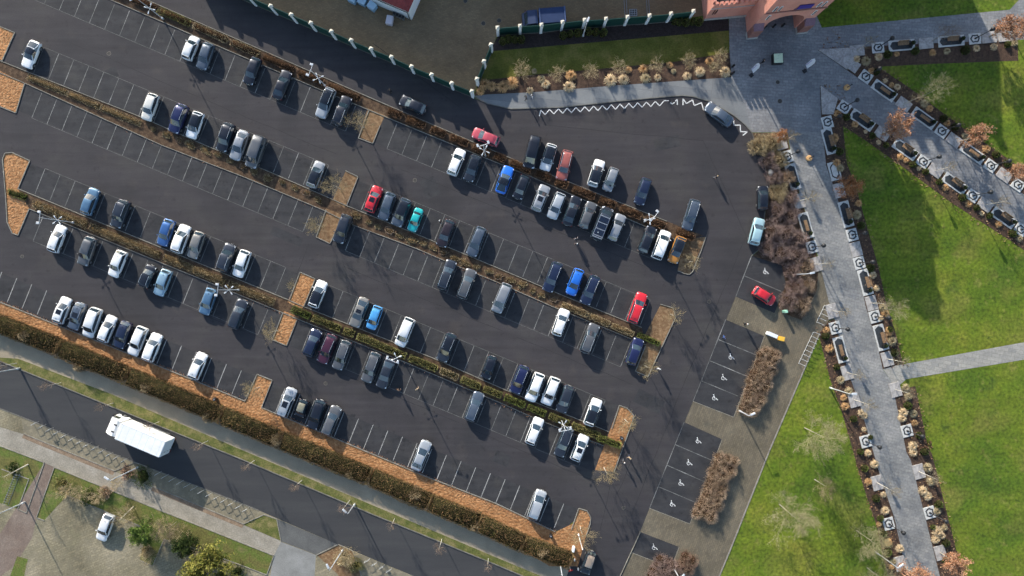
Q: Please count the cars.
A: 107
